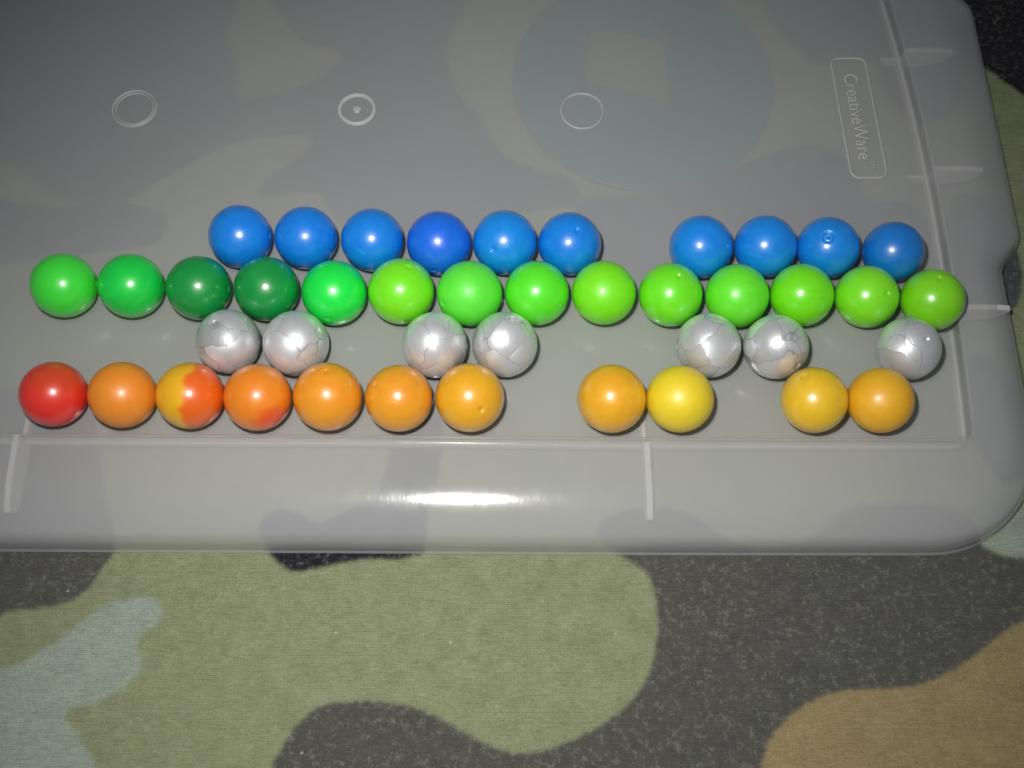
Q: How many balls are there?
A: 42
